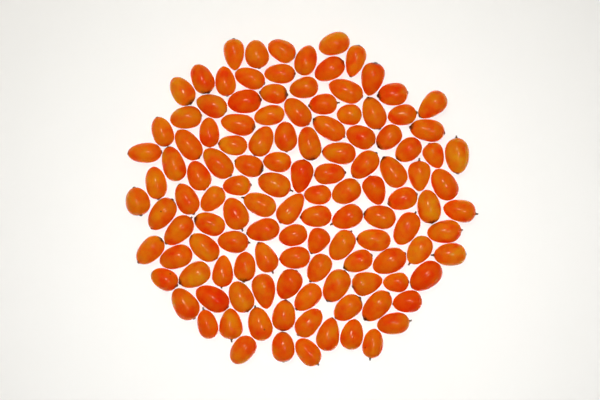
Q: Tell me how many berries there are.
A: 123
